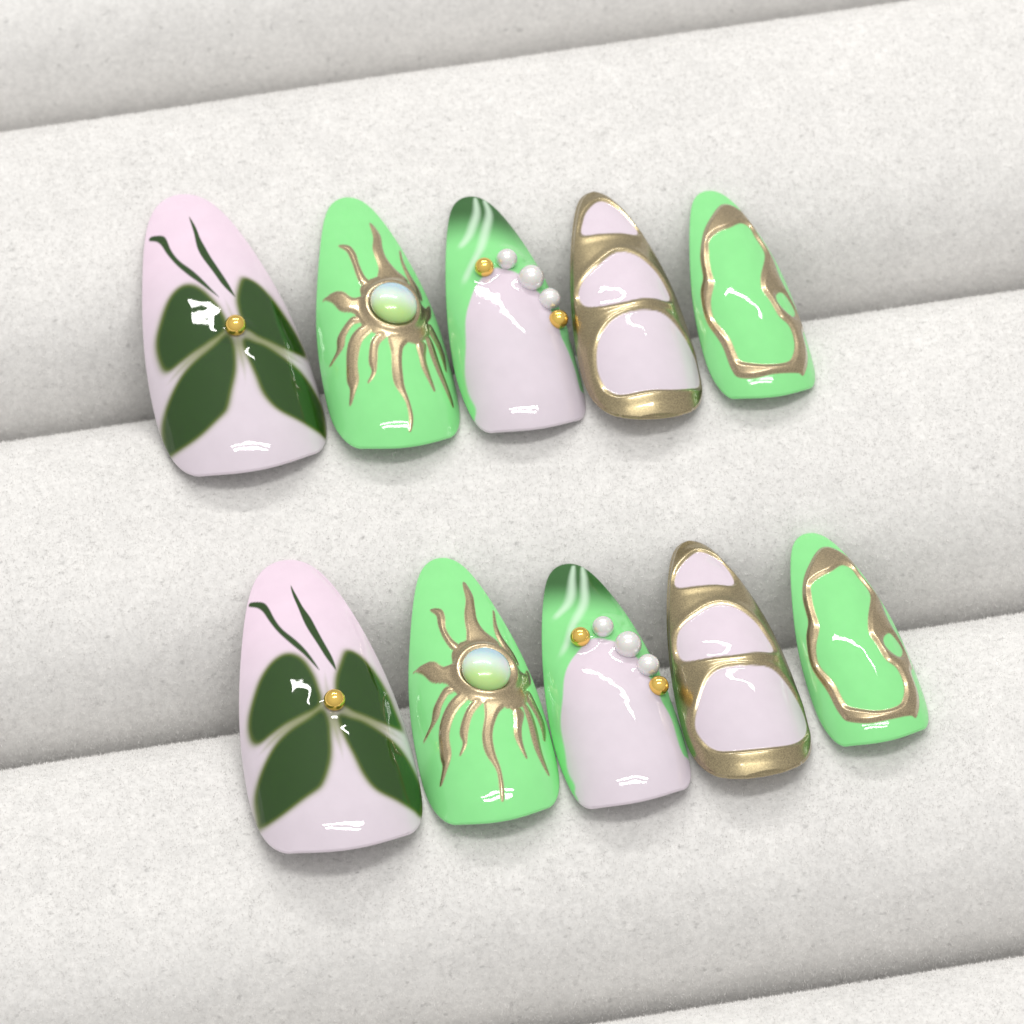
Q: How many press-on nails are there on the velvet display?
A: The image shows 10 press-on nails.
